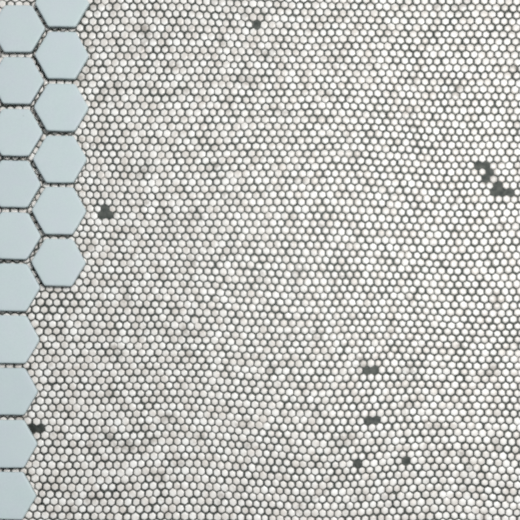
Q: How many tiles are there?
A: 16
